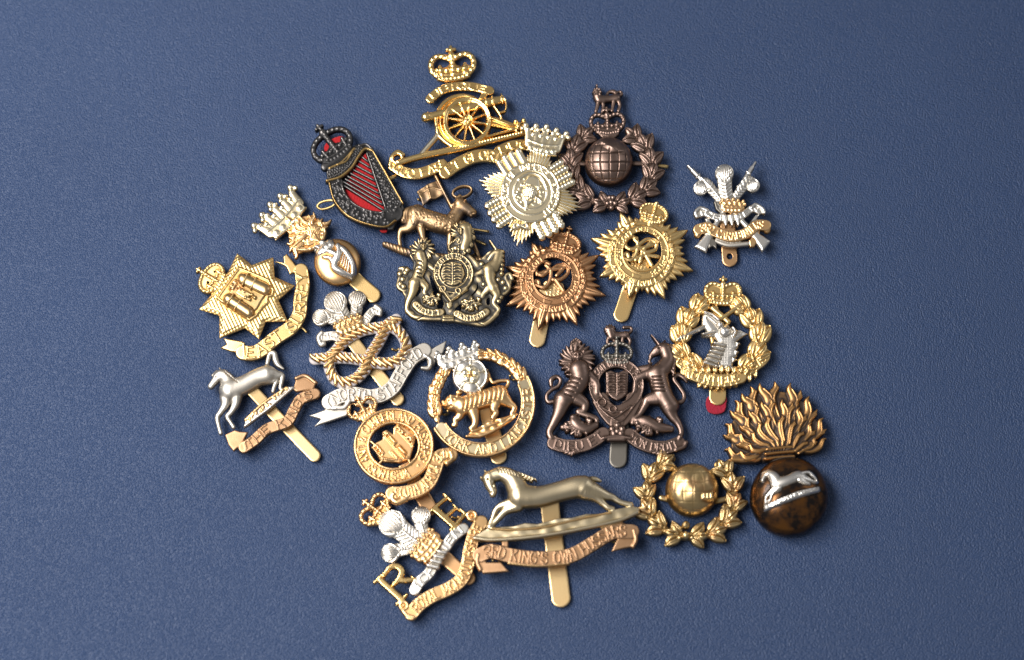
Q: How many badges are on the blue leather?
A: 21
